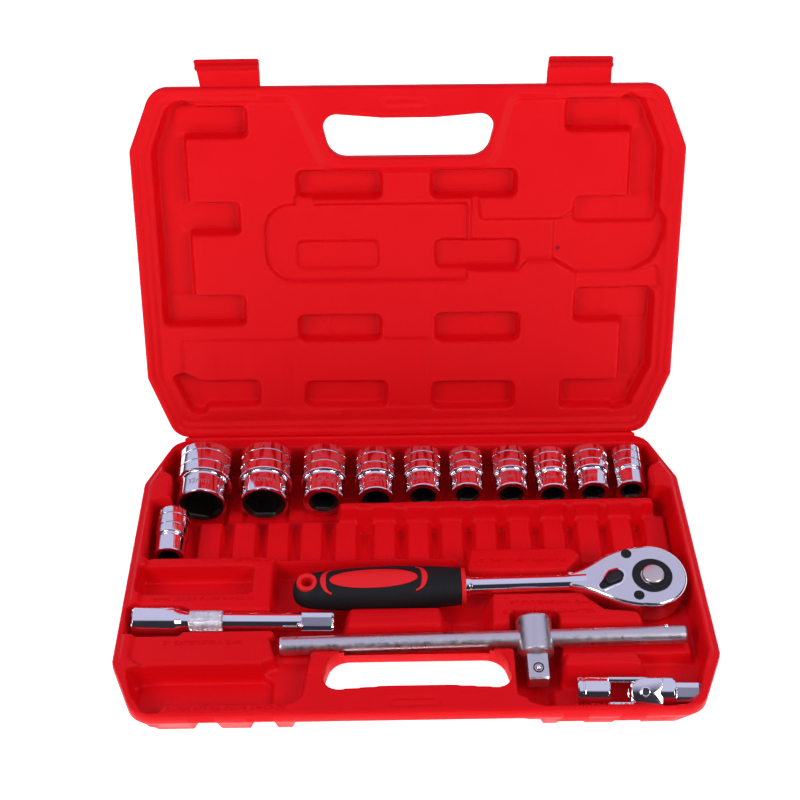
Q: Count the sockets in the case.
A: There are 11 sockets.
